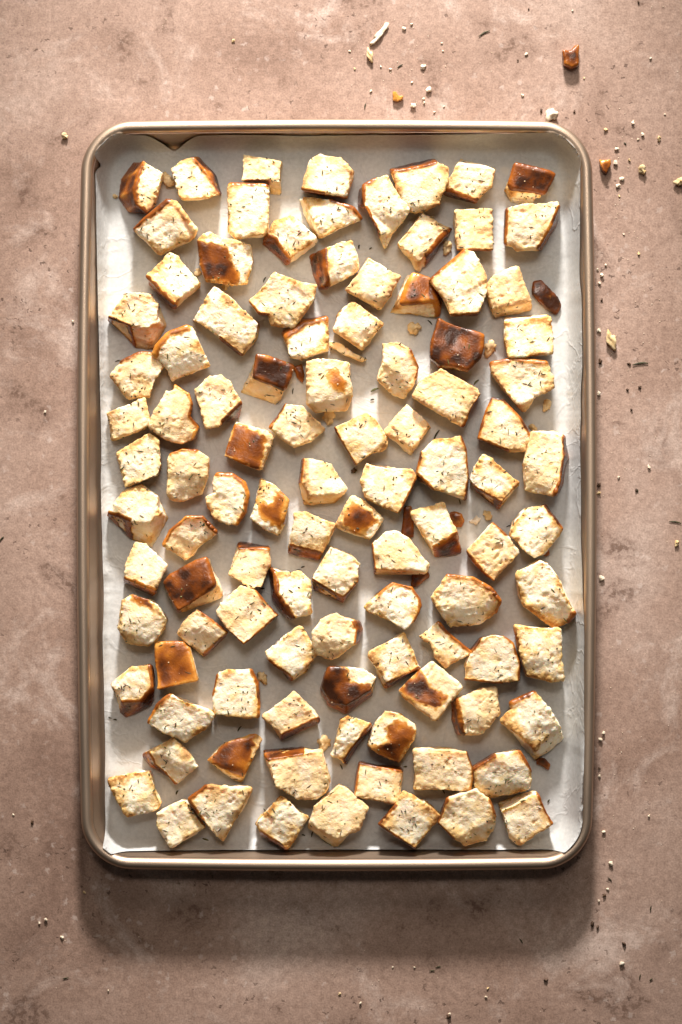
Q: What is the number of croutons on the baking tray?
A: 104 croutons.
